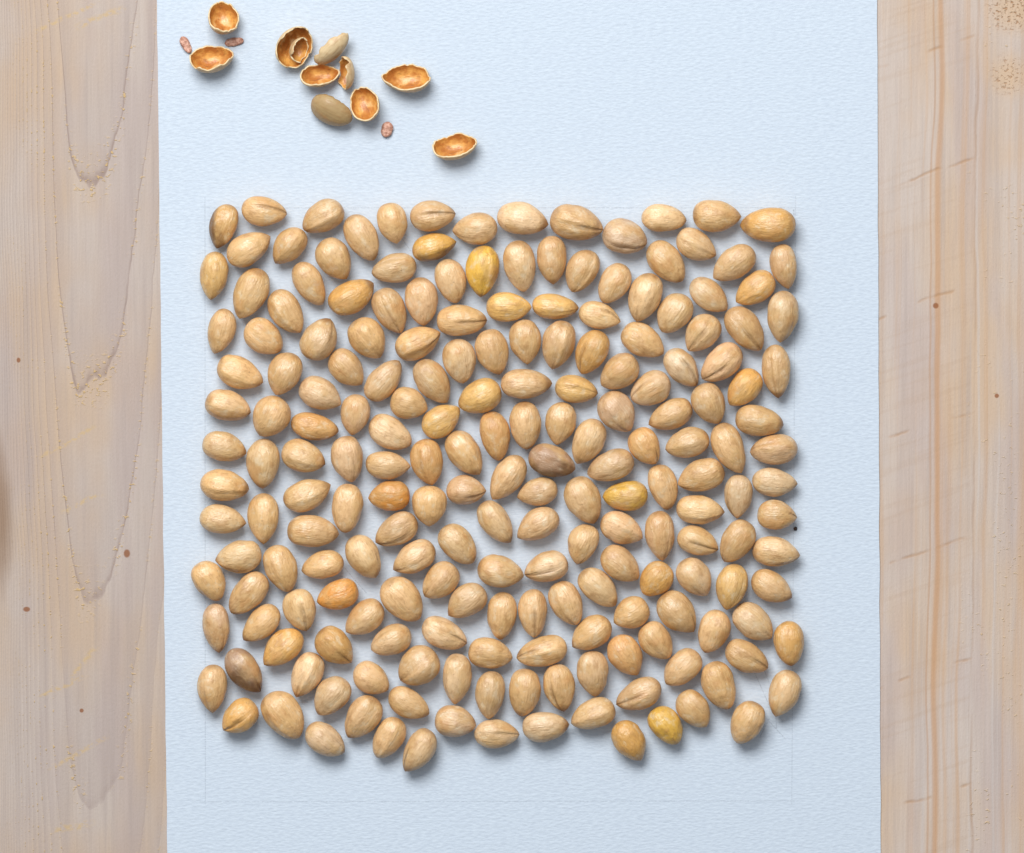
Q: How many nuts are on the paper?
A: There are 200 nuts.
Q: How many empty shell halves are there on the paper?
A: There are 11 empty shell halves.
